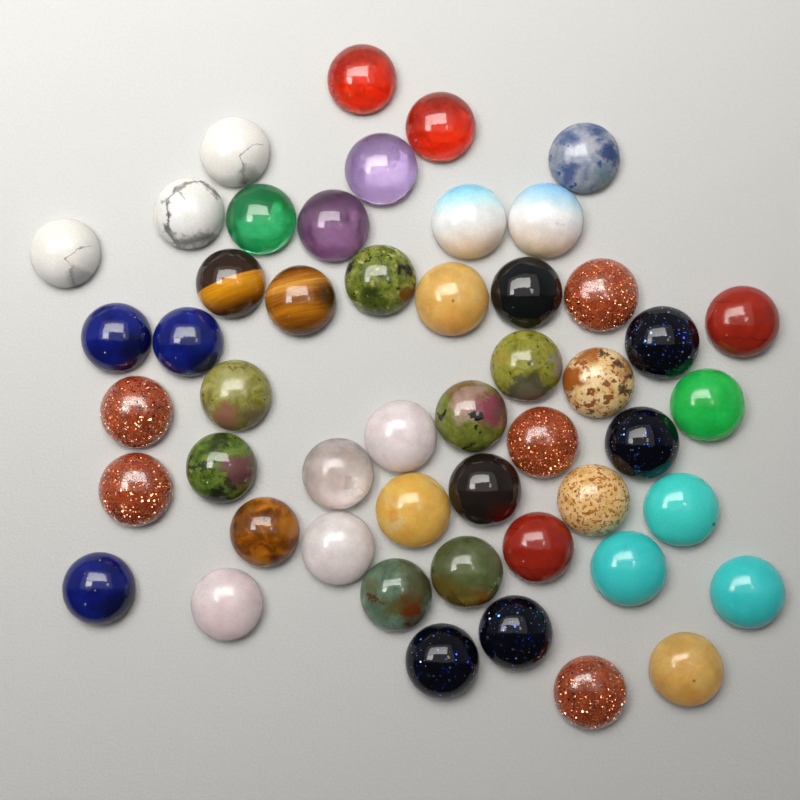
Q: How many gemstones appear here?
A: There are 50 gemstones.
